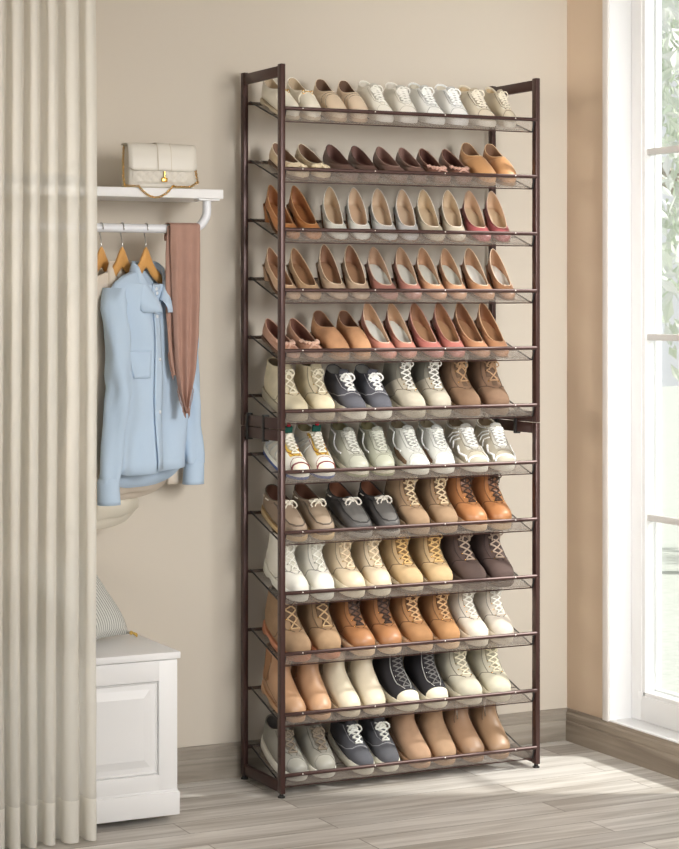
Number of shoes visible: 106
